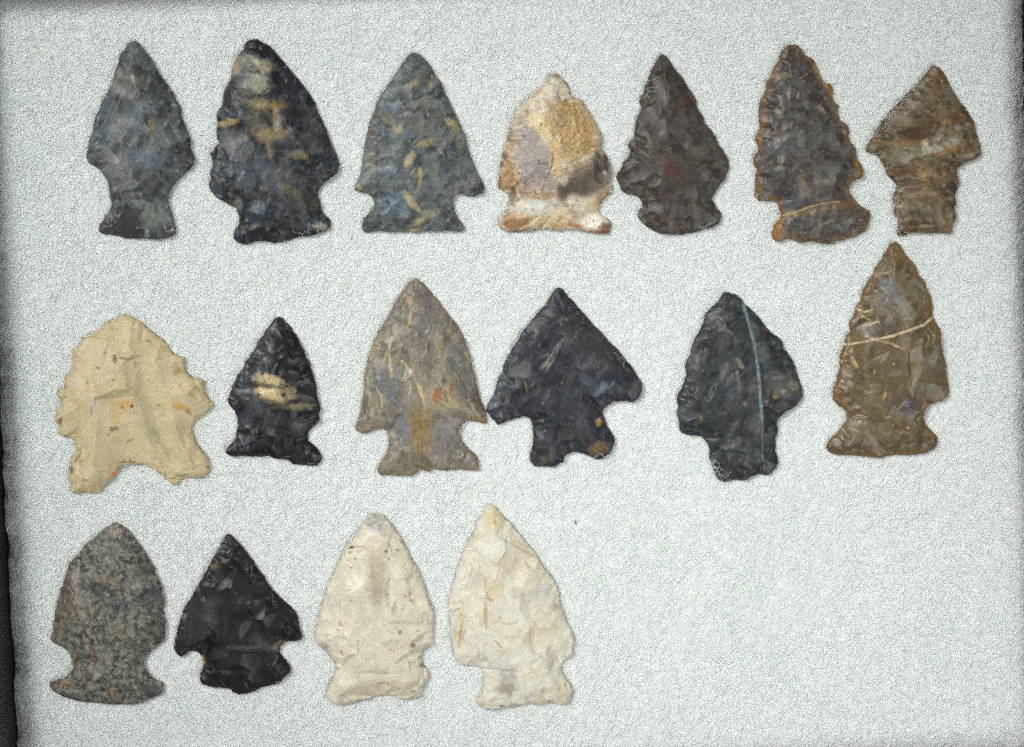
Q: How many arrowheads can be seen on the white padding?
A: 17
